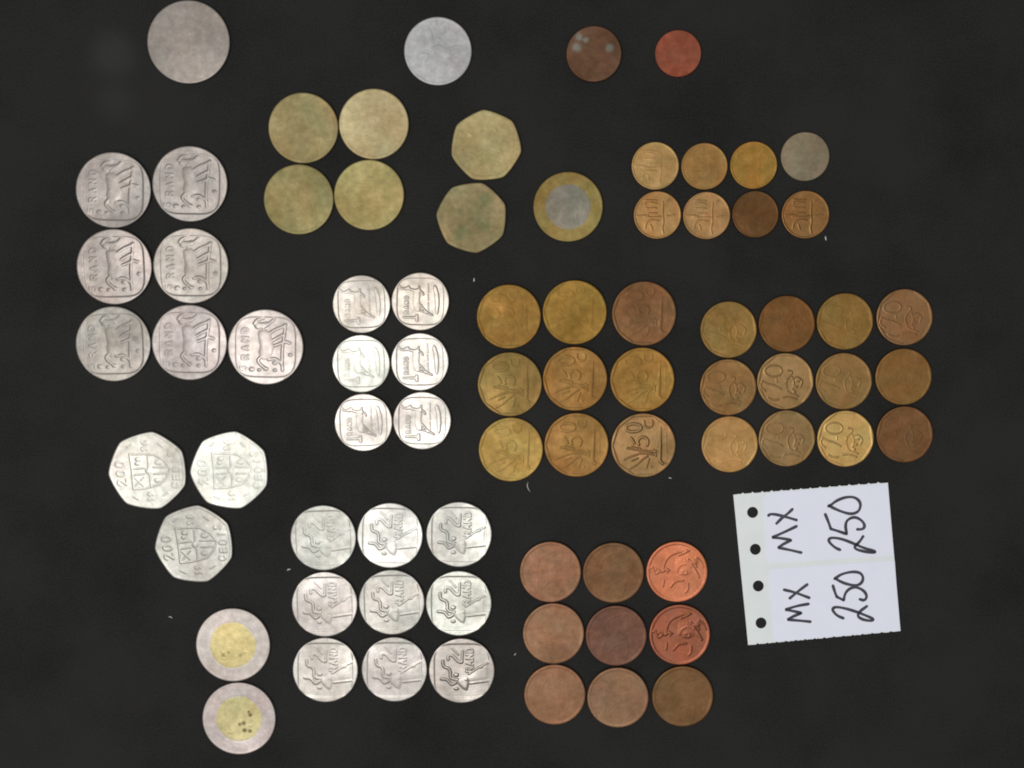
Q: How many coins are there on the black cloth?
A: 76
